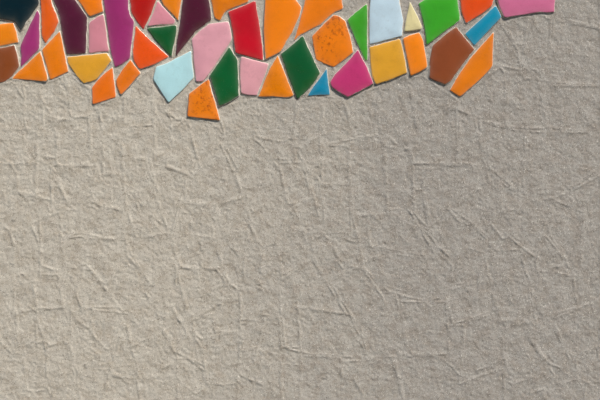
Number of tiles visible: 45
